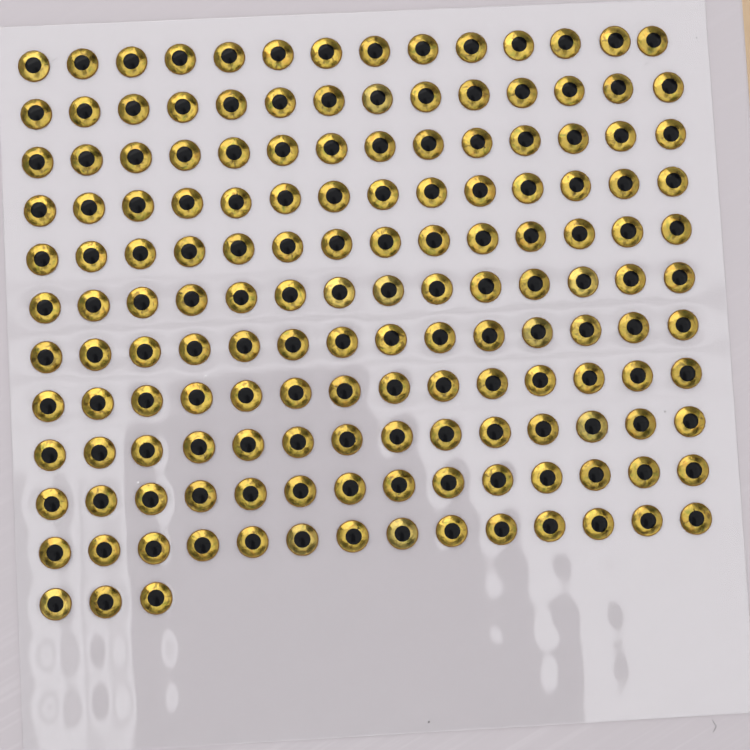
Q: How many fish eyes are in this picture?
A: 157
